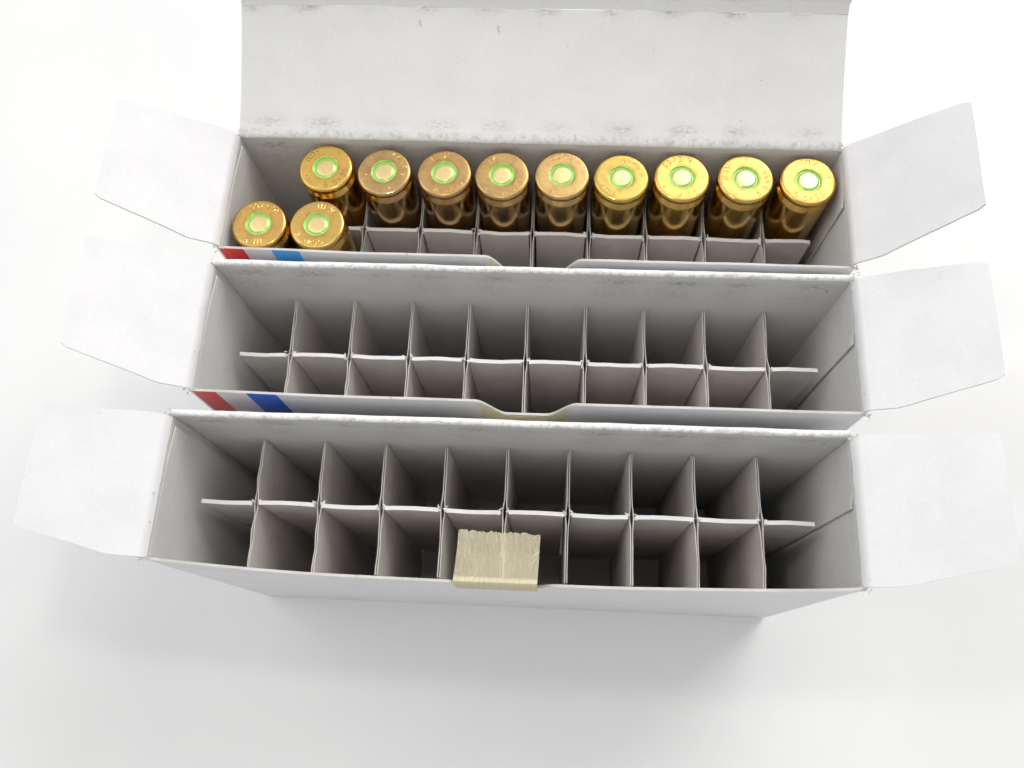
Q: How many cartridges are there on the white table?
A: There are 11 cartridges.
